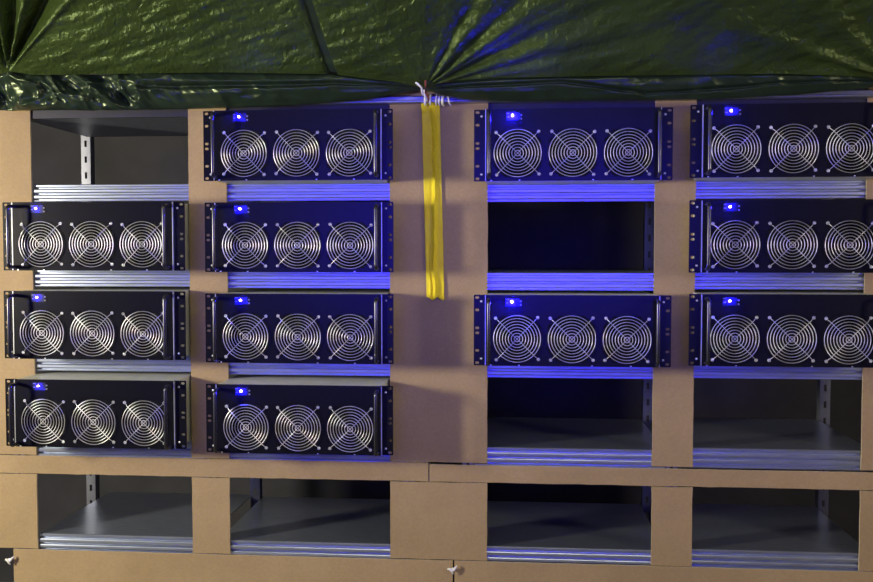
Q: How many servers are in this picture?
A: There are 12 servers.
